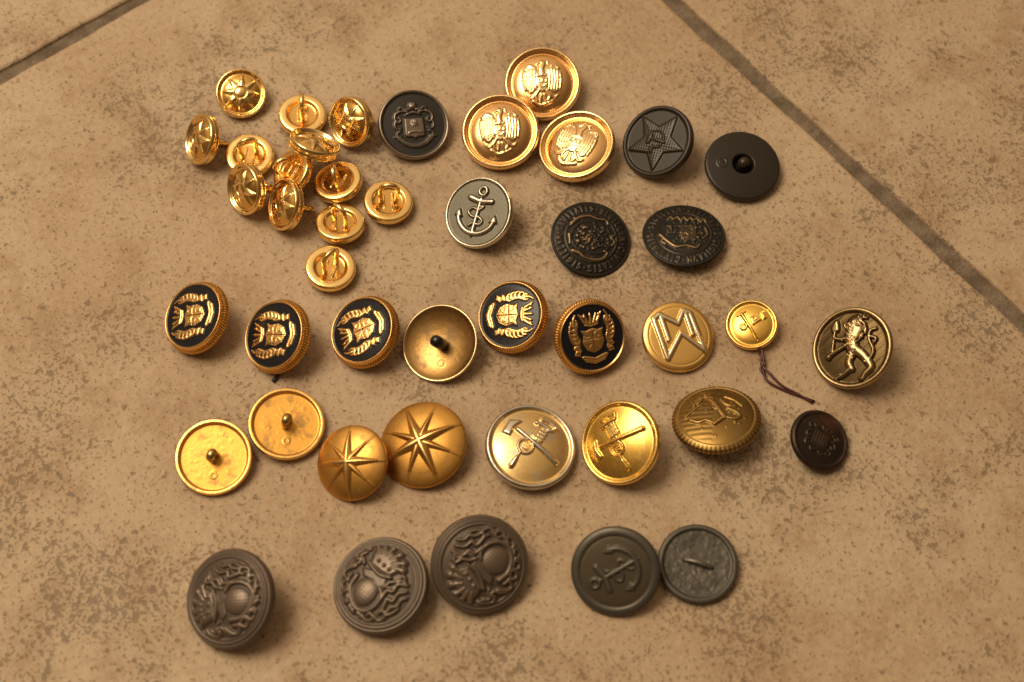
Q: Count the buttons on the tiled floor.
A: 44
